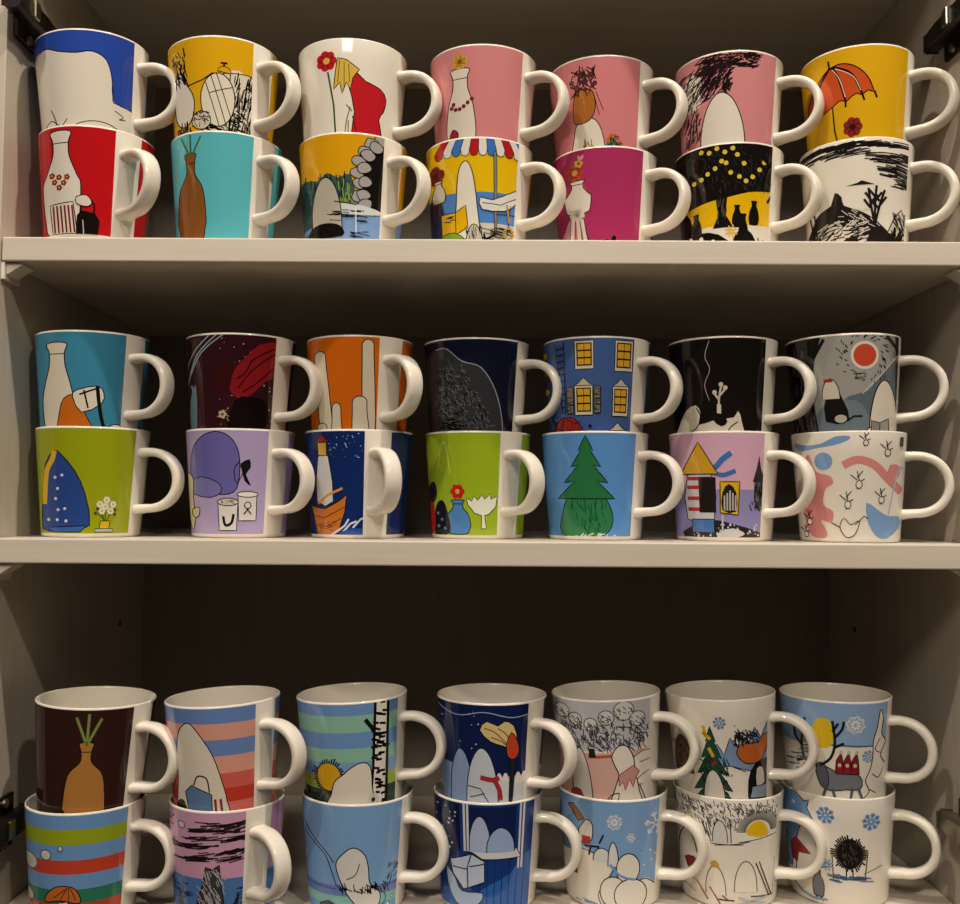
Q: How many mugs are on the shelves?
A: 42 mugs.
